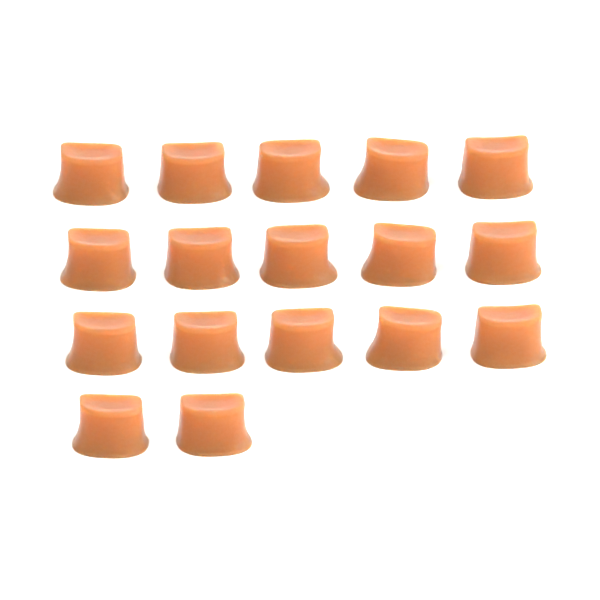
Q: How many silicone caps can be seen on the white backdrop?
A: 17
